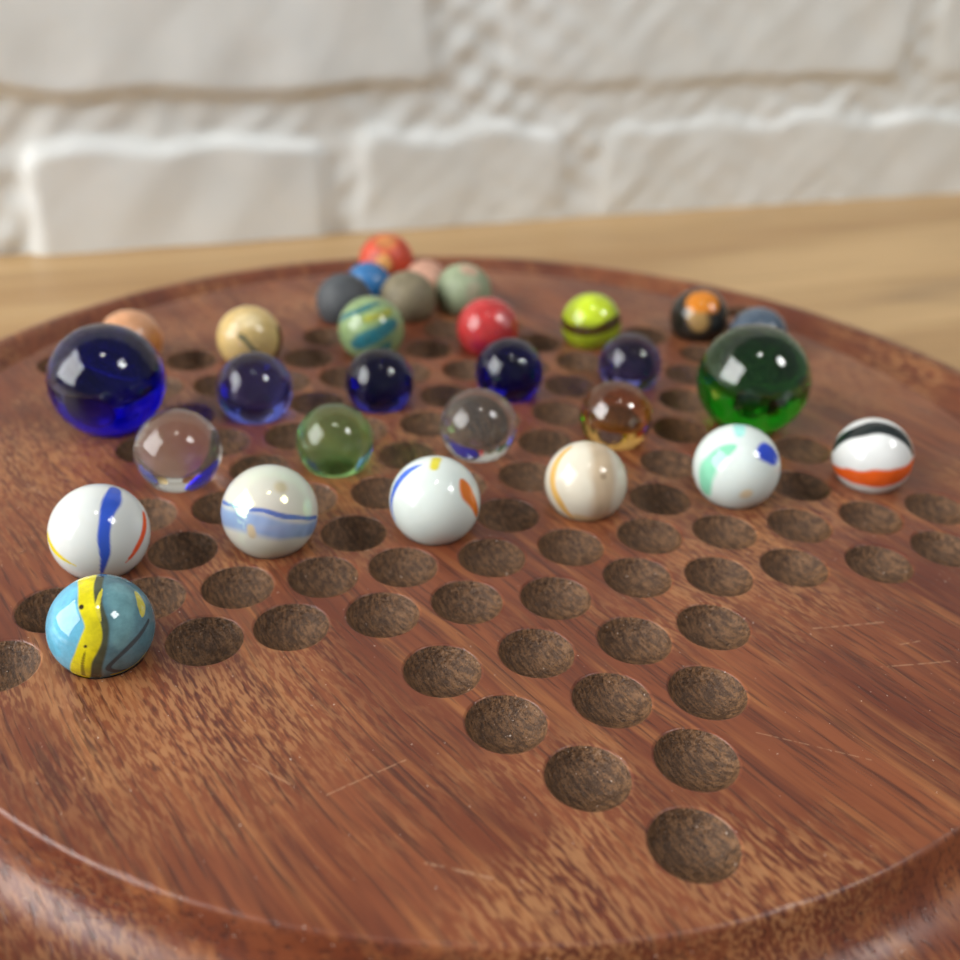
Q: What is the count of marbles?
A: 30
